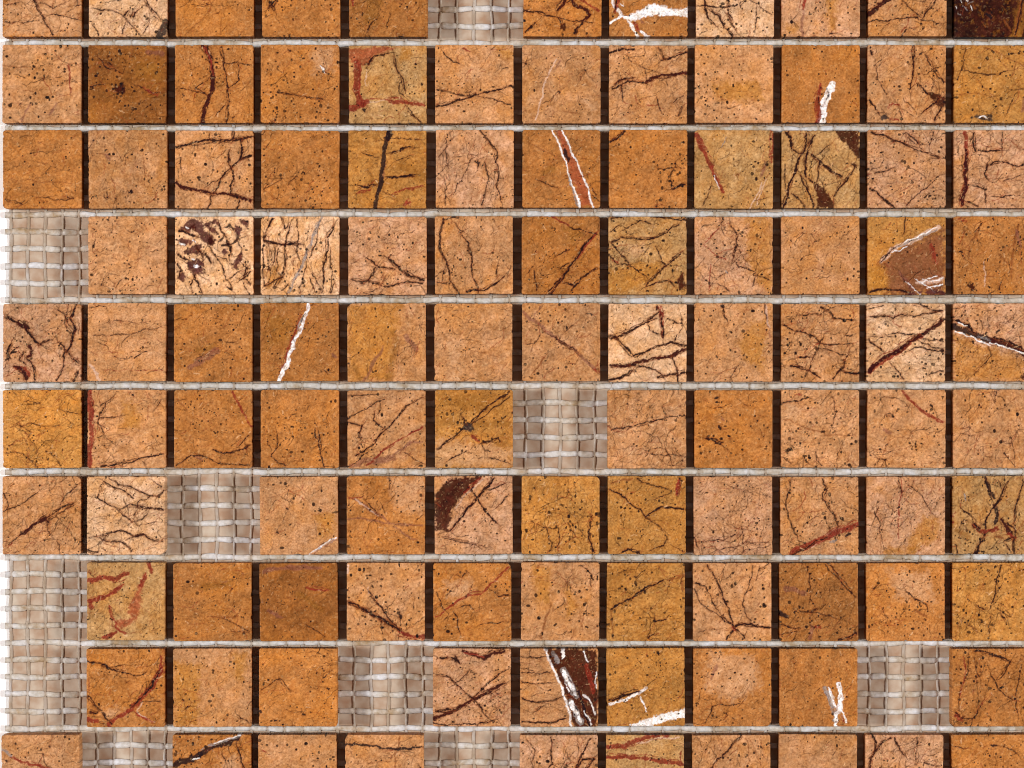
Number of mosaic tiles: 110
